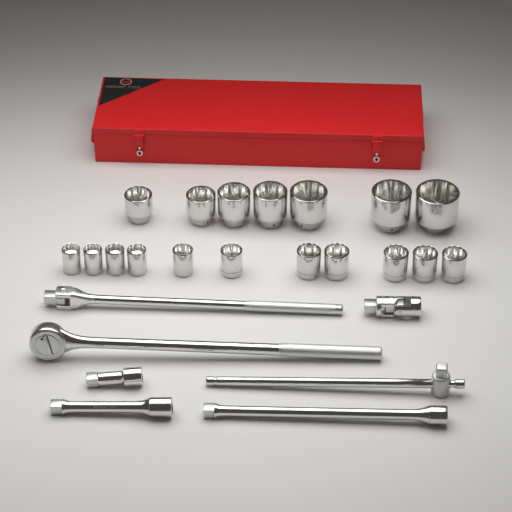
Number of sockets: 18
